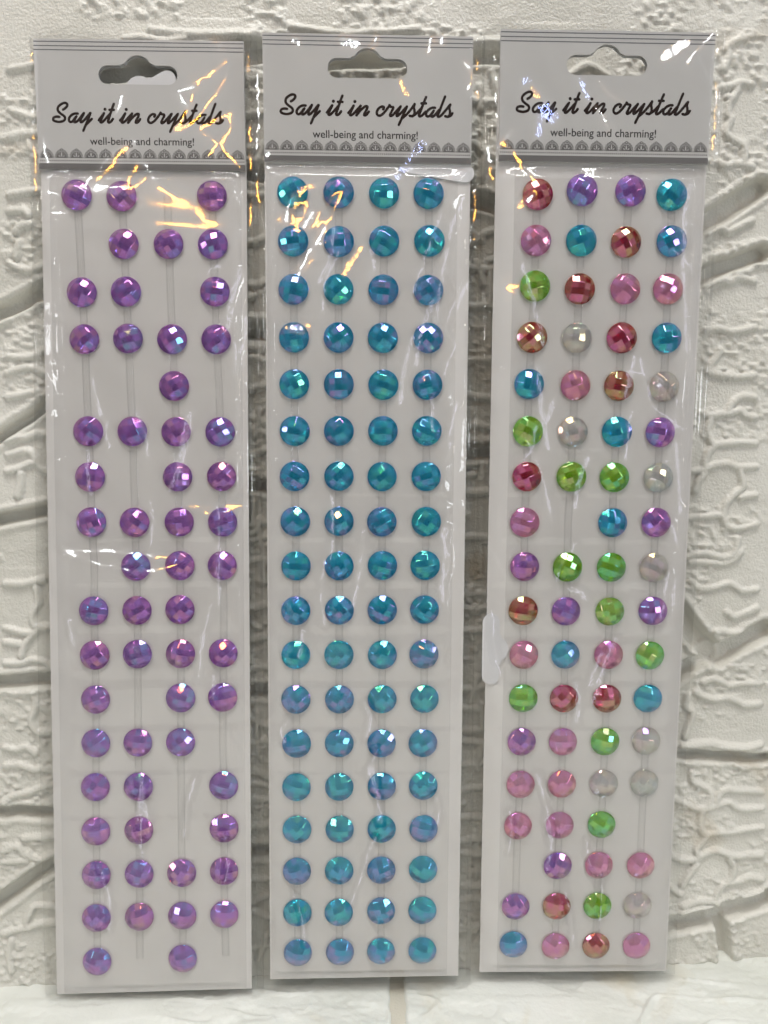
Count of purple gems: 67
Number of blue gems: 82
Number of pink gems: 16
